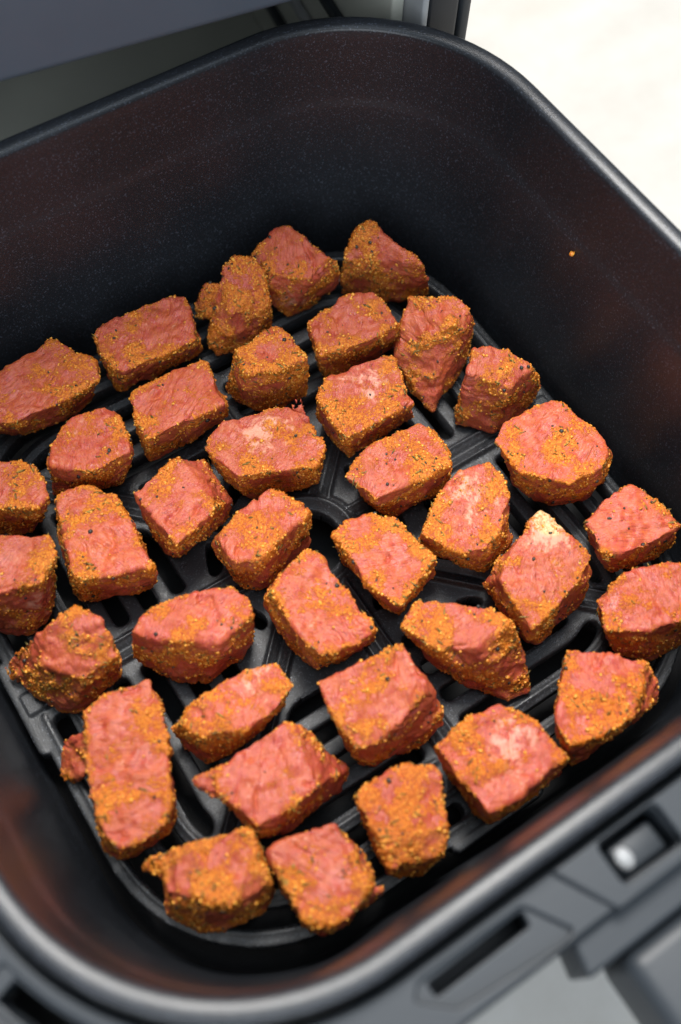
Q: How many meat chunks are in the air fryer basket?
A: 38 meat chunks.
